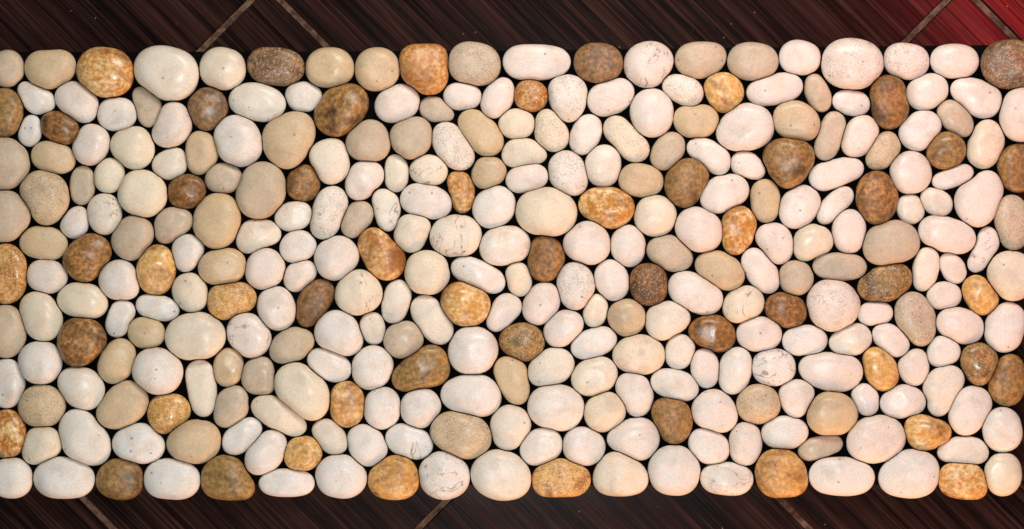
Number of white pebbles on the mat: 192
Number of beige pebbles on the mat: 61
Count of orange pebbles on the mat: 23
